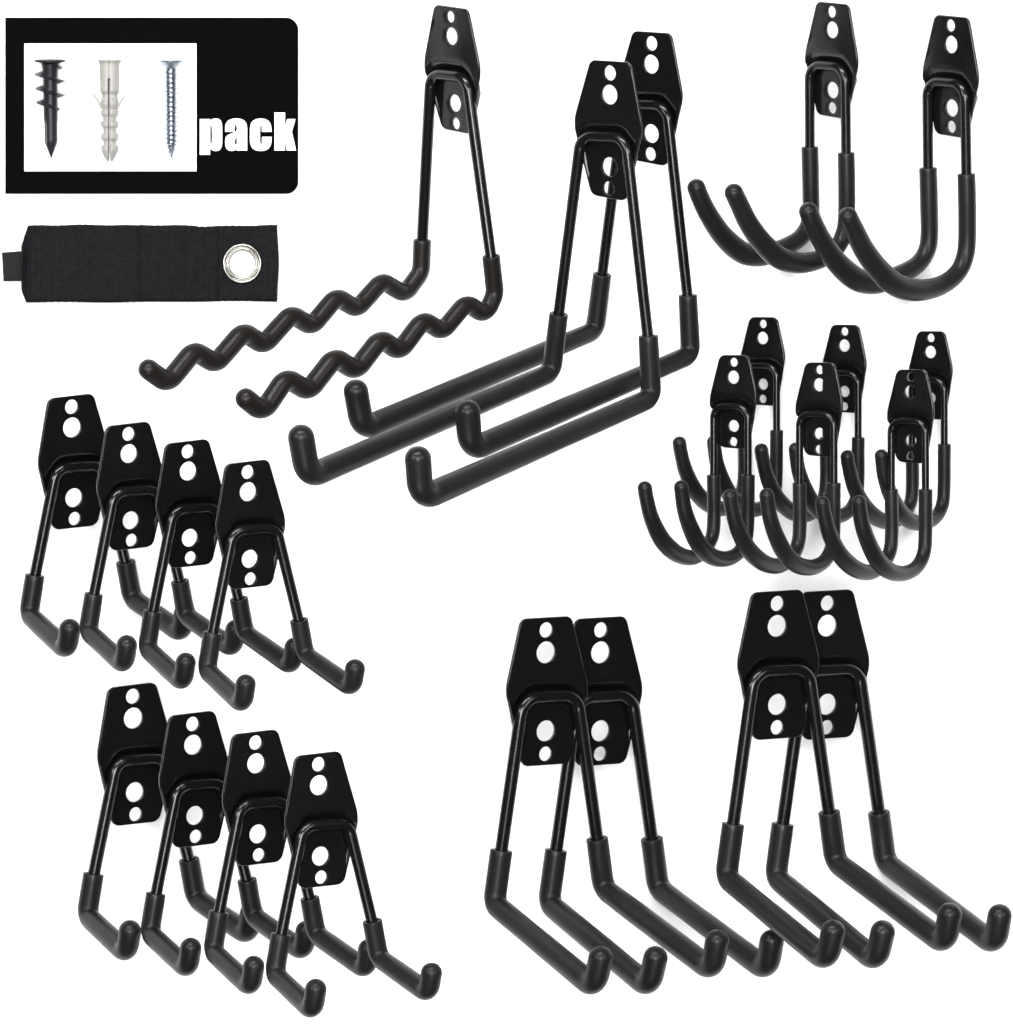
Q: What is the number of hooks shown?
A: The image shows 23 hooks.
